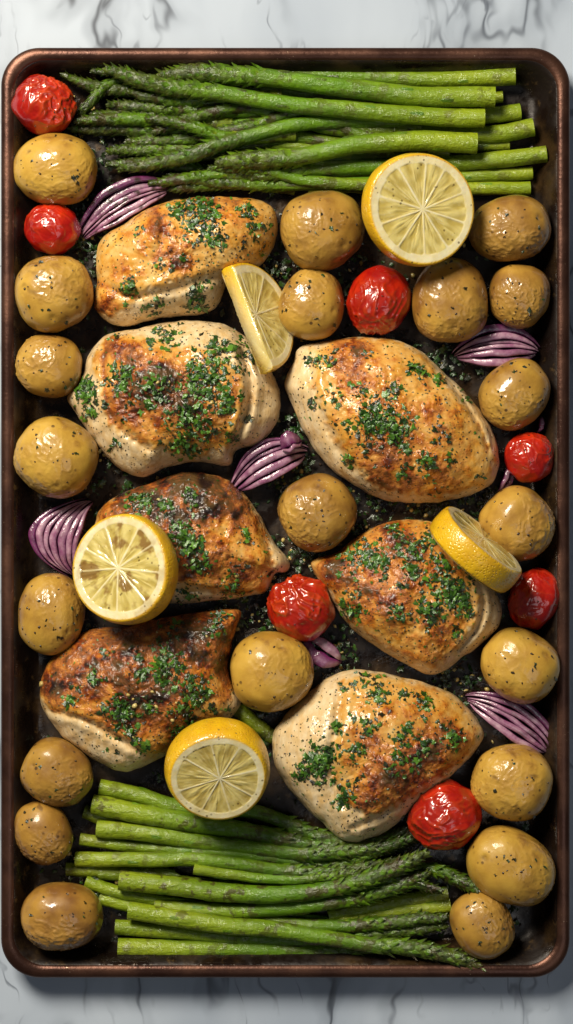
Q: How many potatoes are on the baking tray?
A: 21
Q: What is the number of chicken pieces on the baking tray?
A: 7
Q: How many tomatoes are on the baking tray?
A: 7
